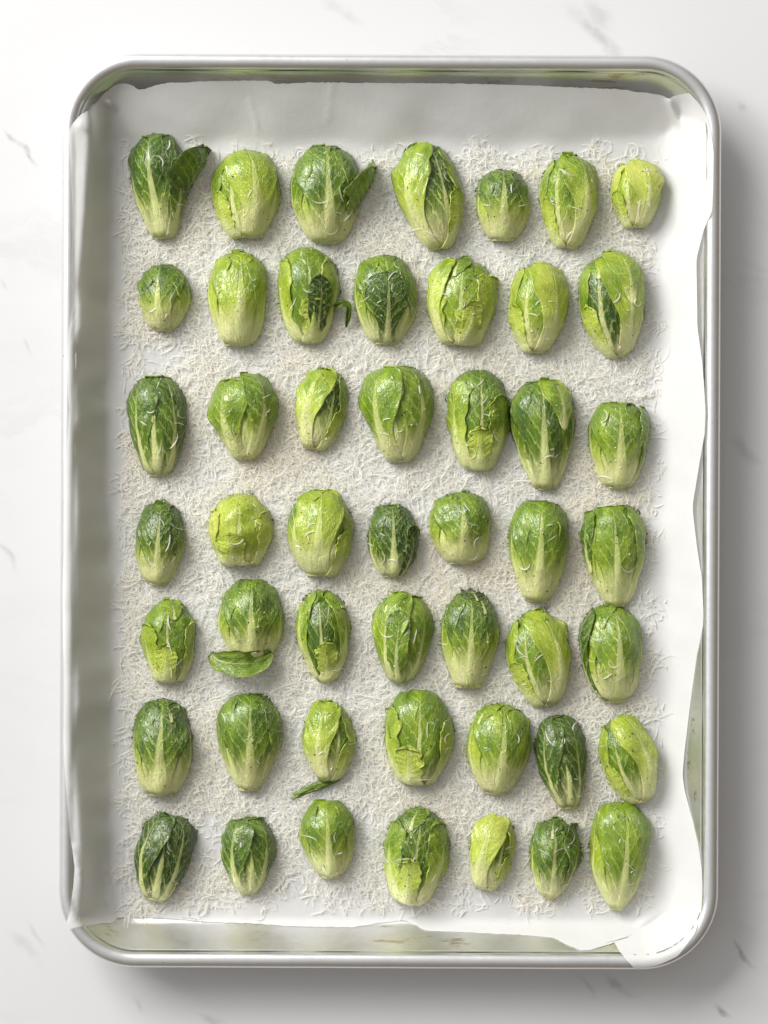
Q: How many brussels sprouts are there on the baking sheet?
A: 49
